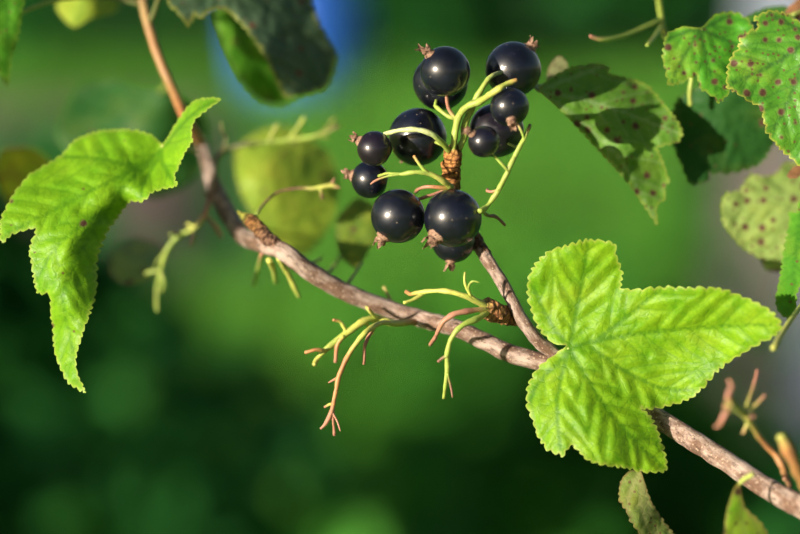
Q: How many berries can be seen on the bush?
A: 12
